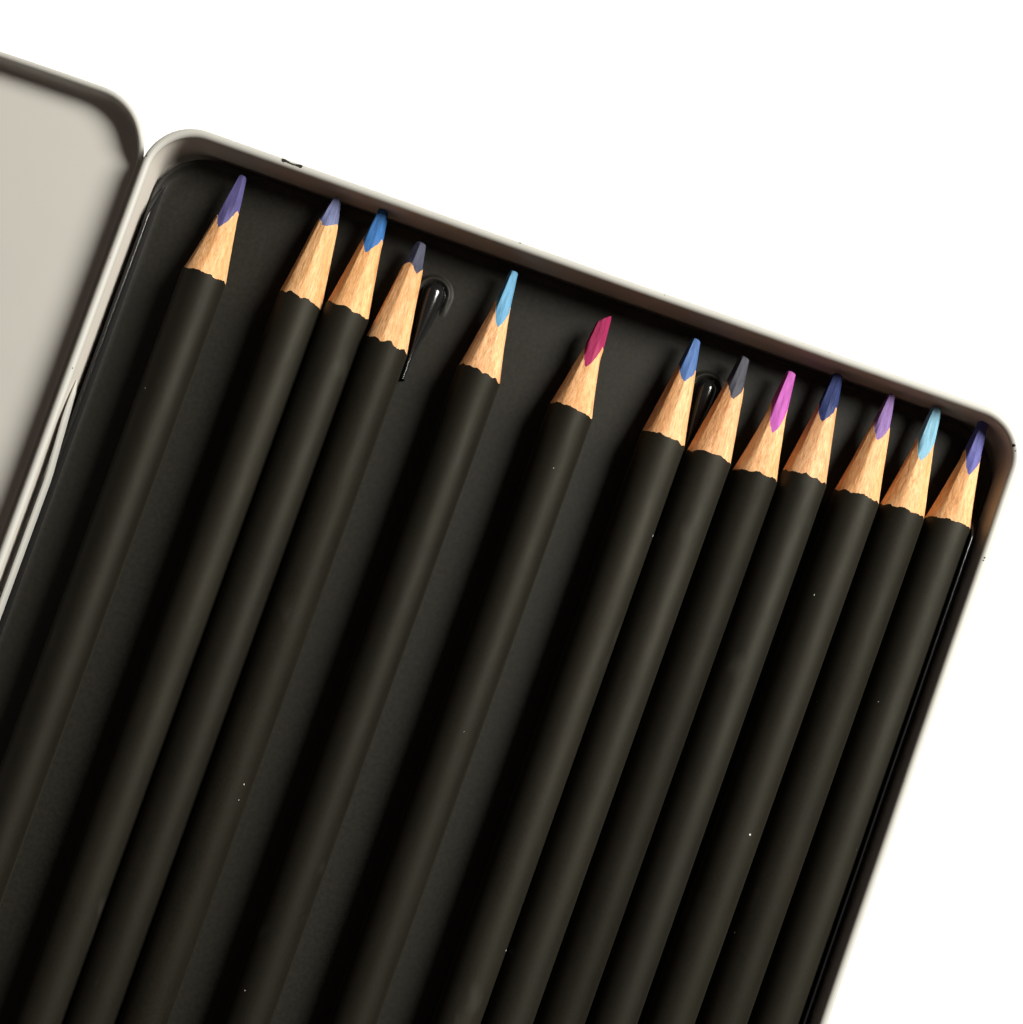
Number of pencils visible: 13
